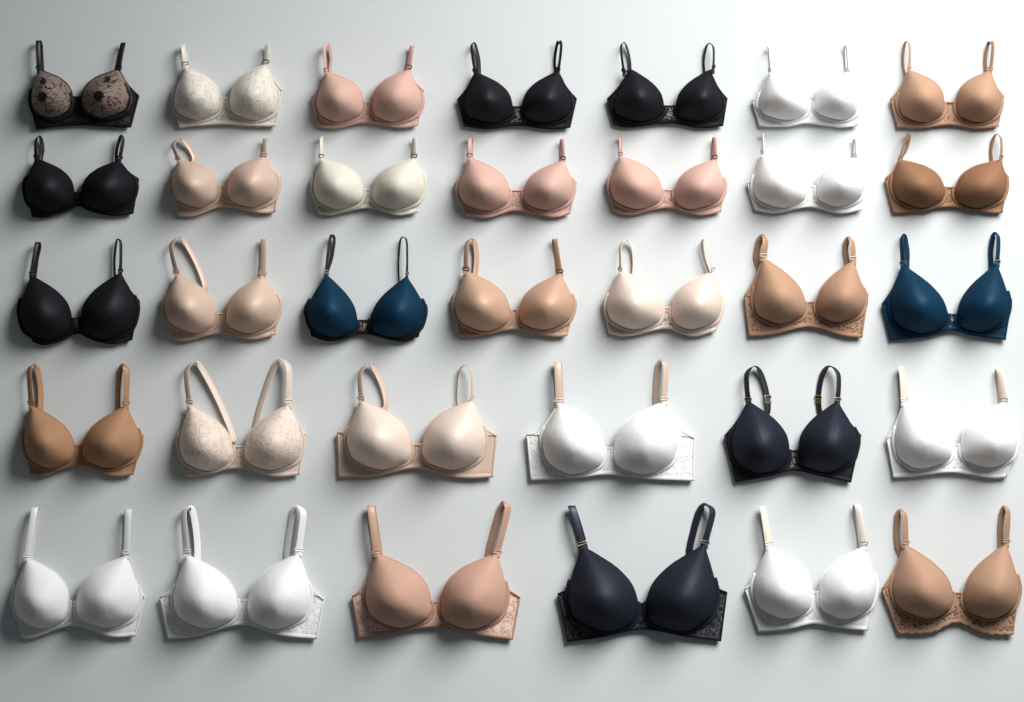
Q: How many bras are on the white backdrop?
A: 33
